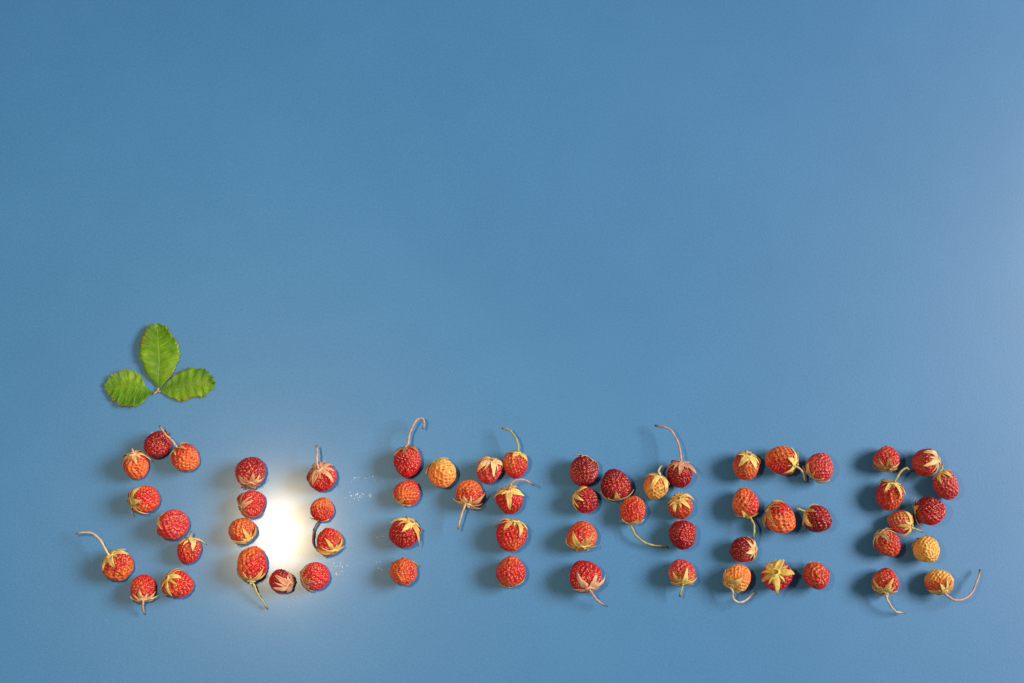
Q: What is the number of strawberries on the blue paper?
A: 60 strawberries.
